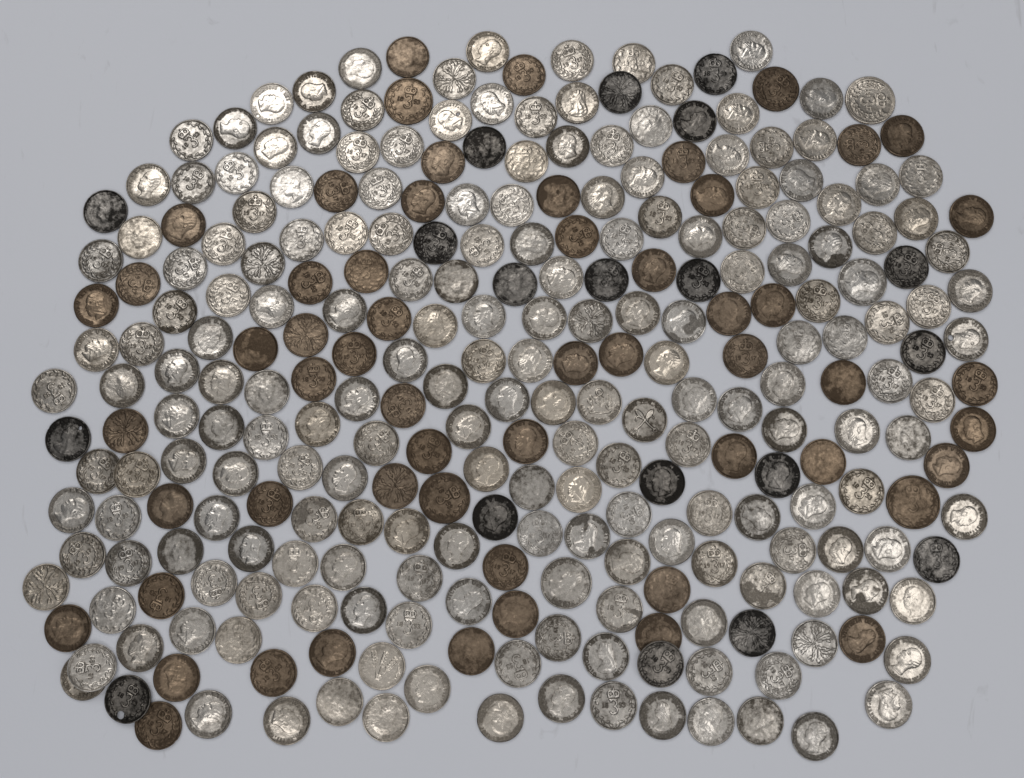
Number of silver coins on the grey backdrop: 200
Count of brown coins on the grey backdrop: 57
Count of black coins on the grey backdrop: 19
